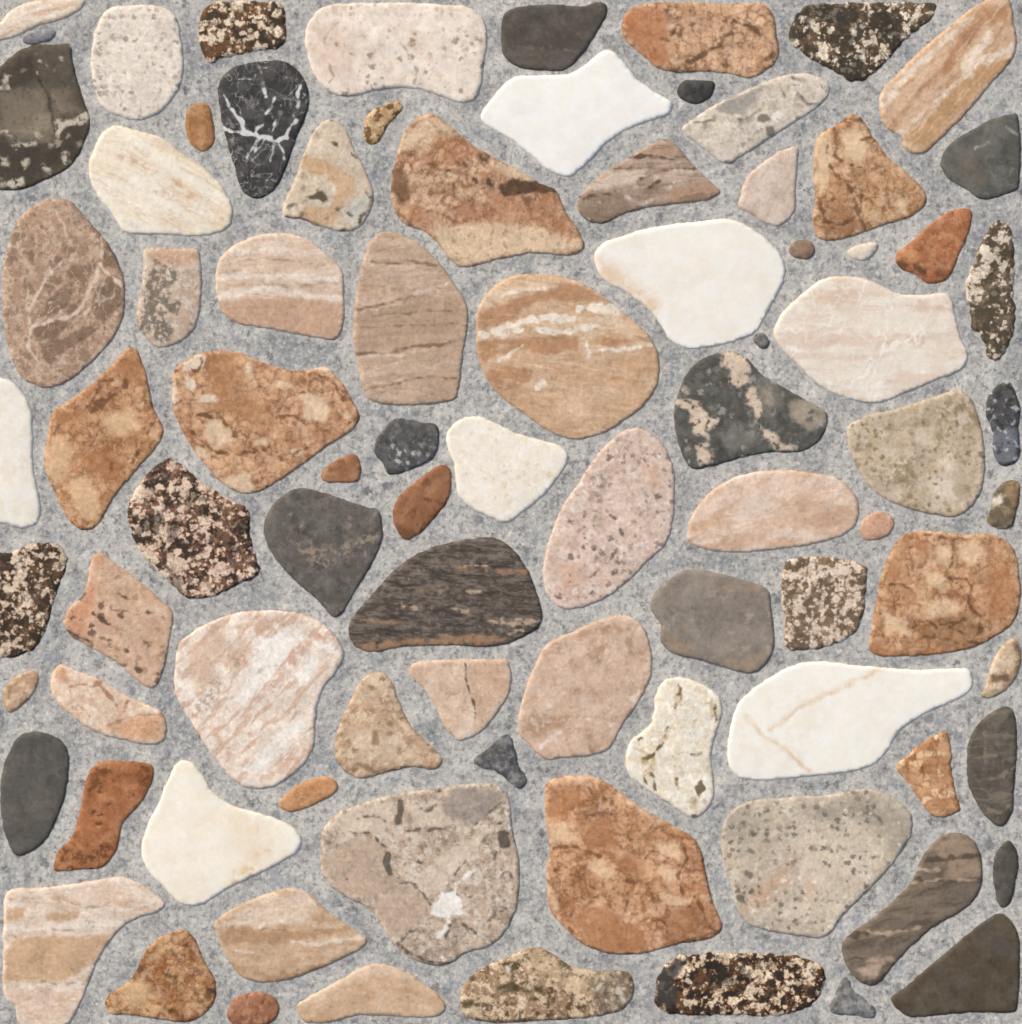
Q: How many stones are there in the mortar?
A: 87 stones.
